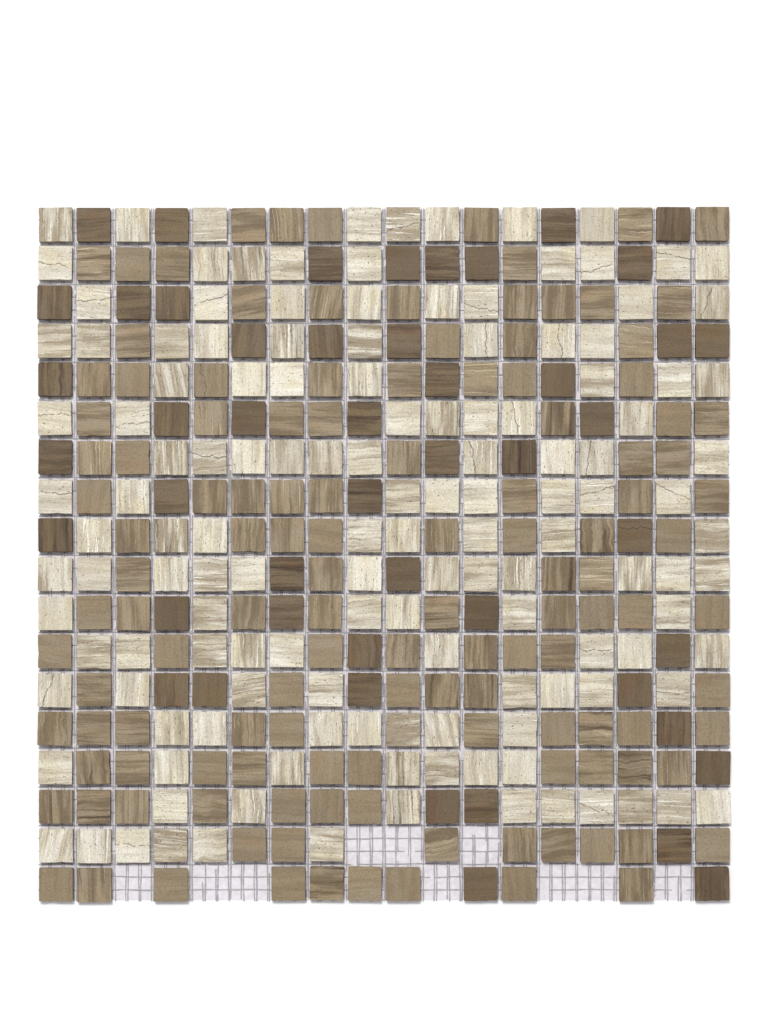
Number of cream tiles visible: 138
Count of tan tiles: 127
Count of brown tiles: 49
